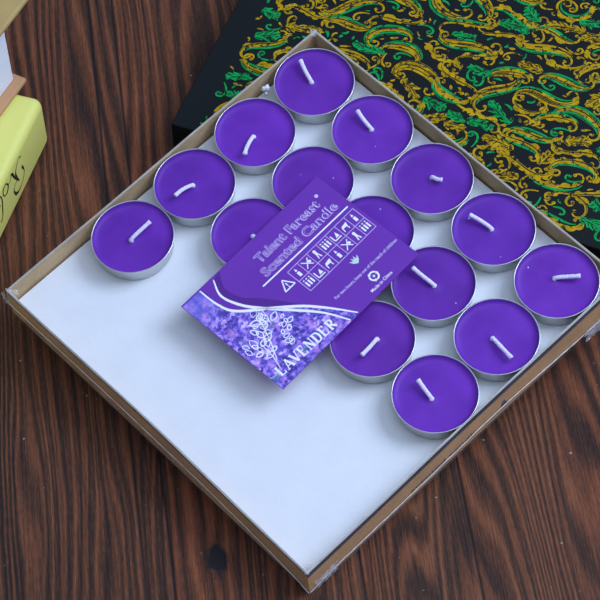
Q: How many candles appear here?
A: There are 15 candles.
